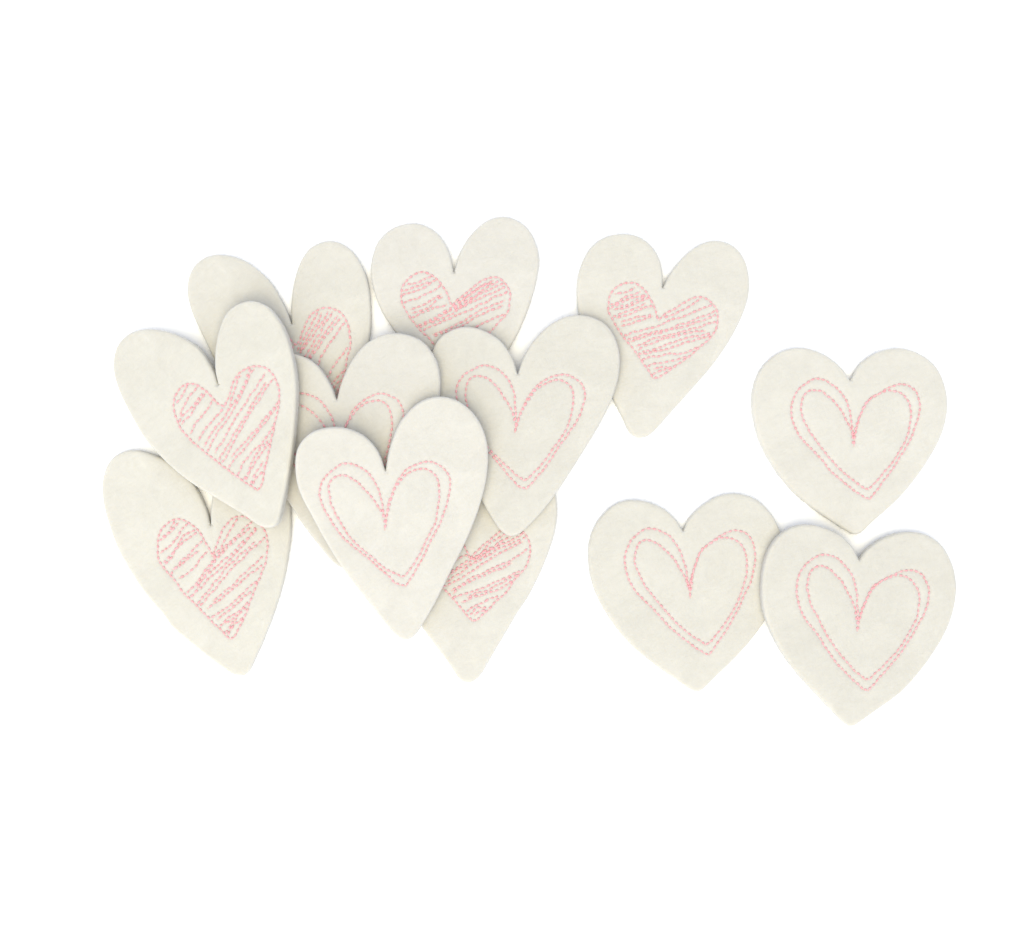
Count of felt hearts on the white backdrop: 12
